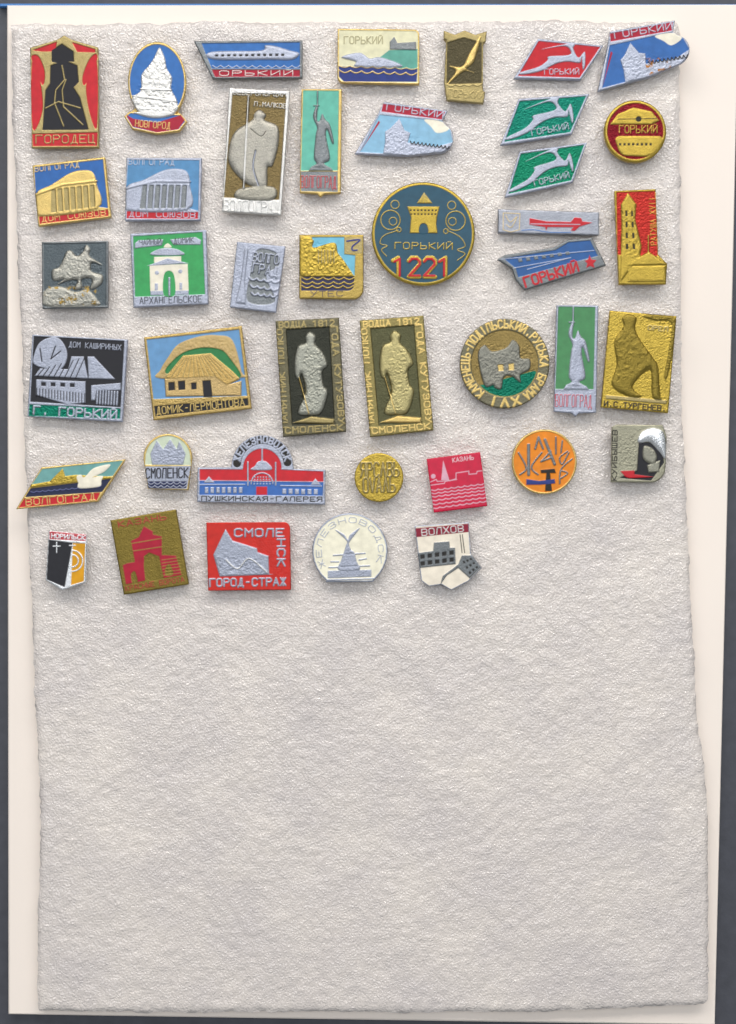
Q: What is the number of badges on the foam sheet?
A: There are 42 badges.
